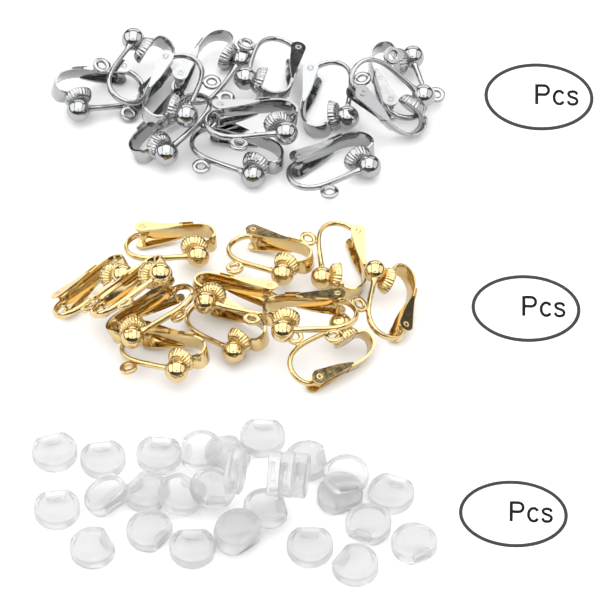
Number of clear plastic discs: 29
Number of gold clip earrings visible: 12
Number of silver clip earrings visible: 12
